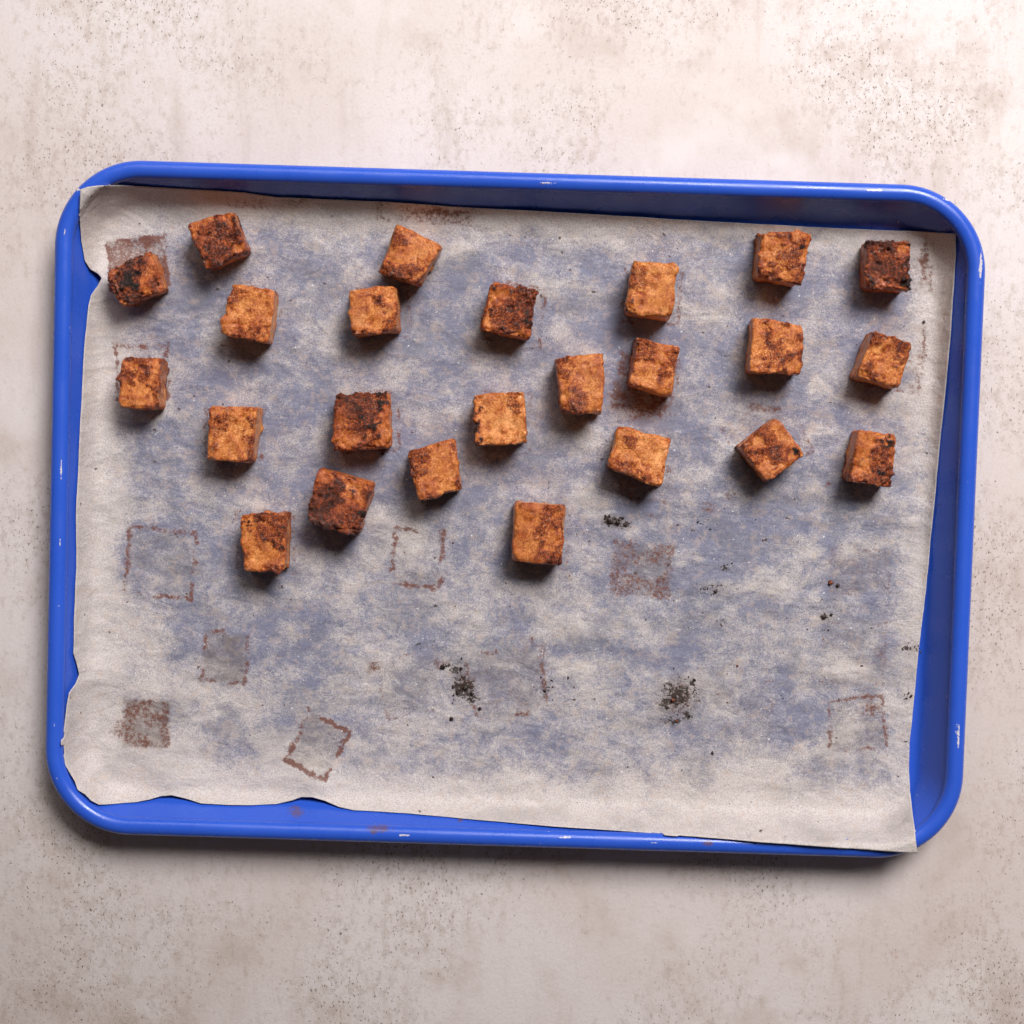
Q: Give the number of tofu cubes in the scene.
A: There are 24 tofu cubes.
